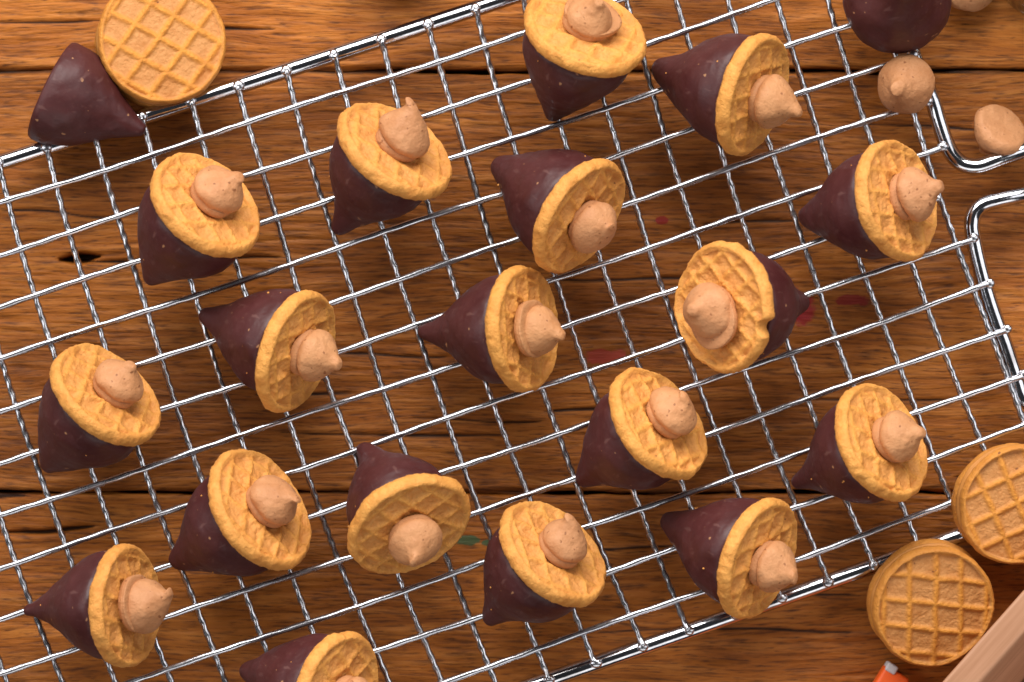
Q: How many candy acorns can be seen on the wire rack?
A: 18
